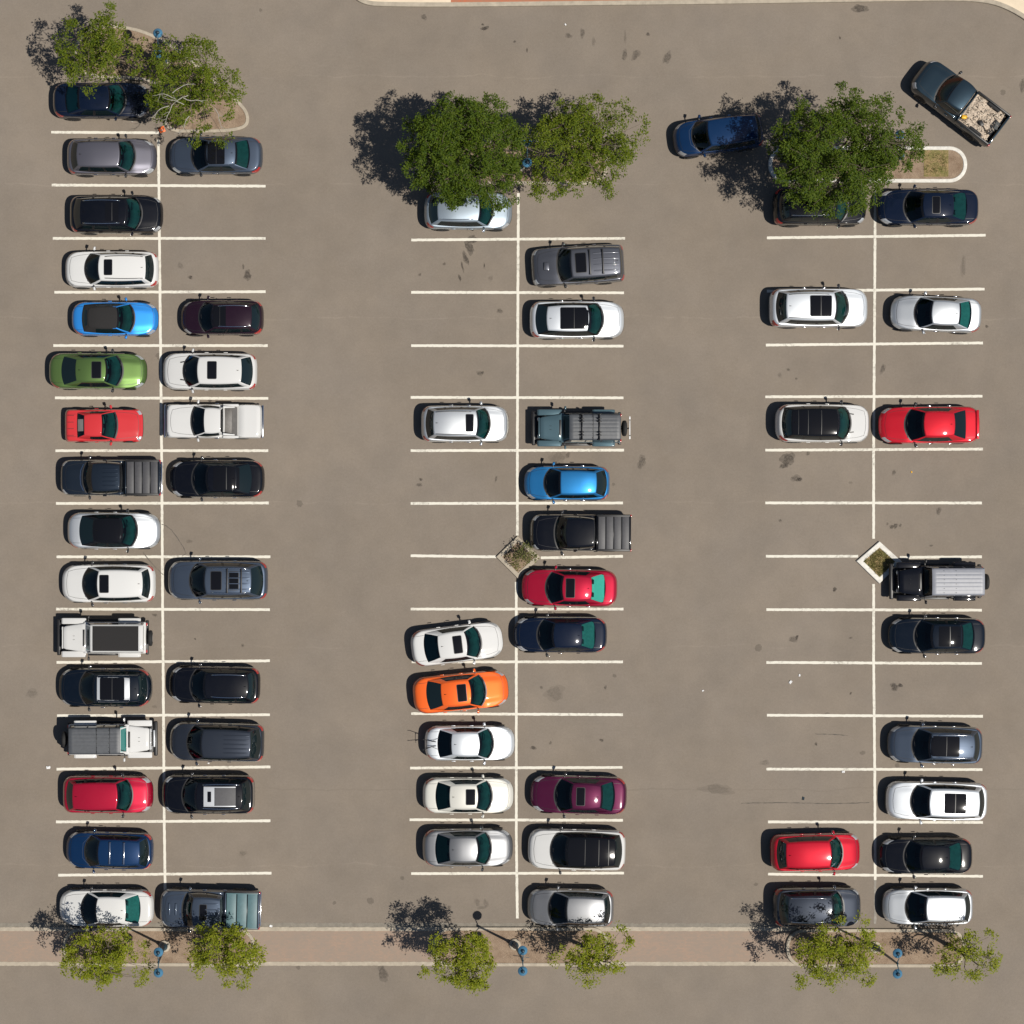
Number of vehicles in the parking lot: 59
